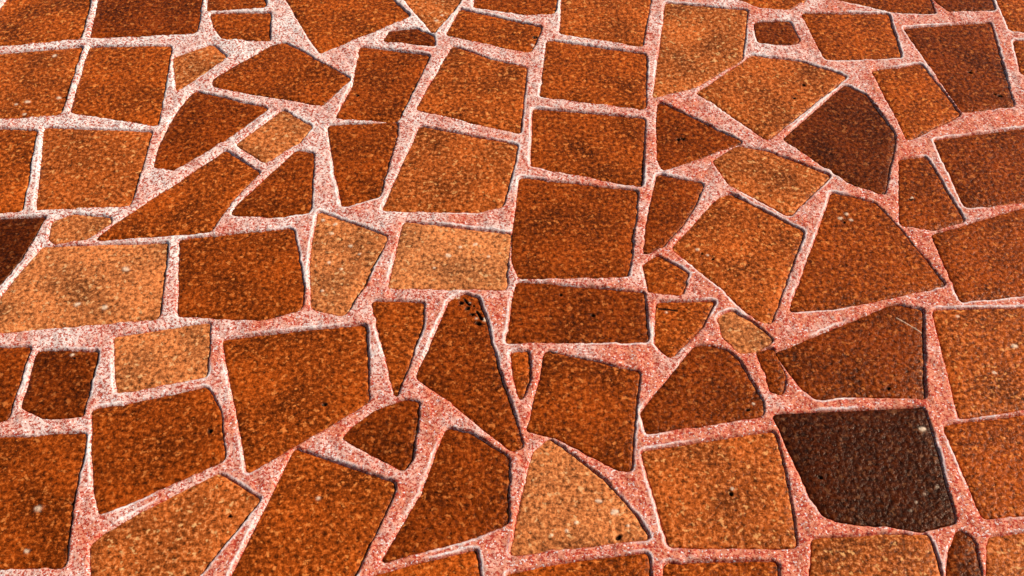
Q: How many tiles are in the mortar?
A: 85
